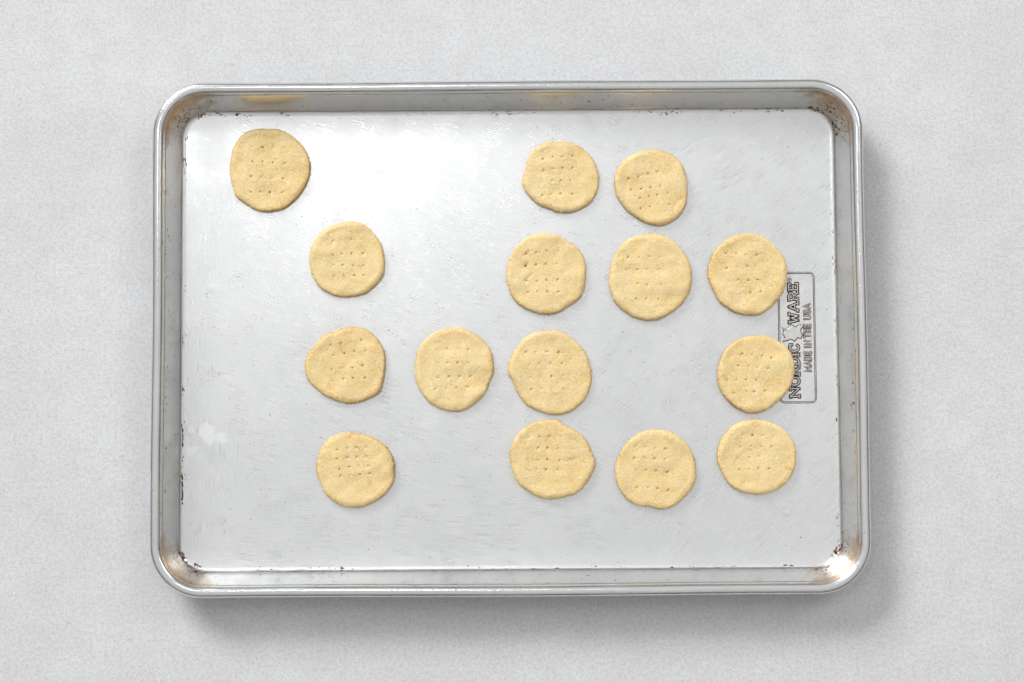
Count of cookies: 15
